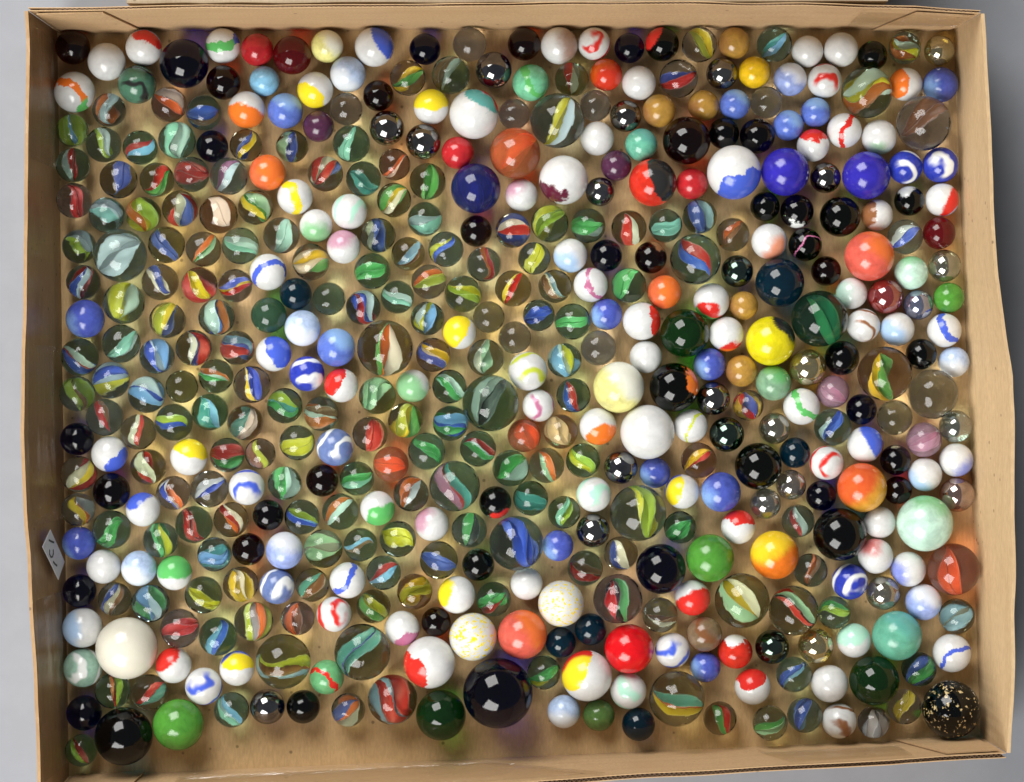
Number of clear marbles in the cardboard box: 200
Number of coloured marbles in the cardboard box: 96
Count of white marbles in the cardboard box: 91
